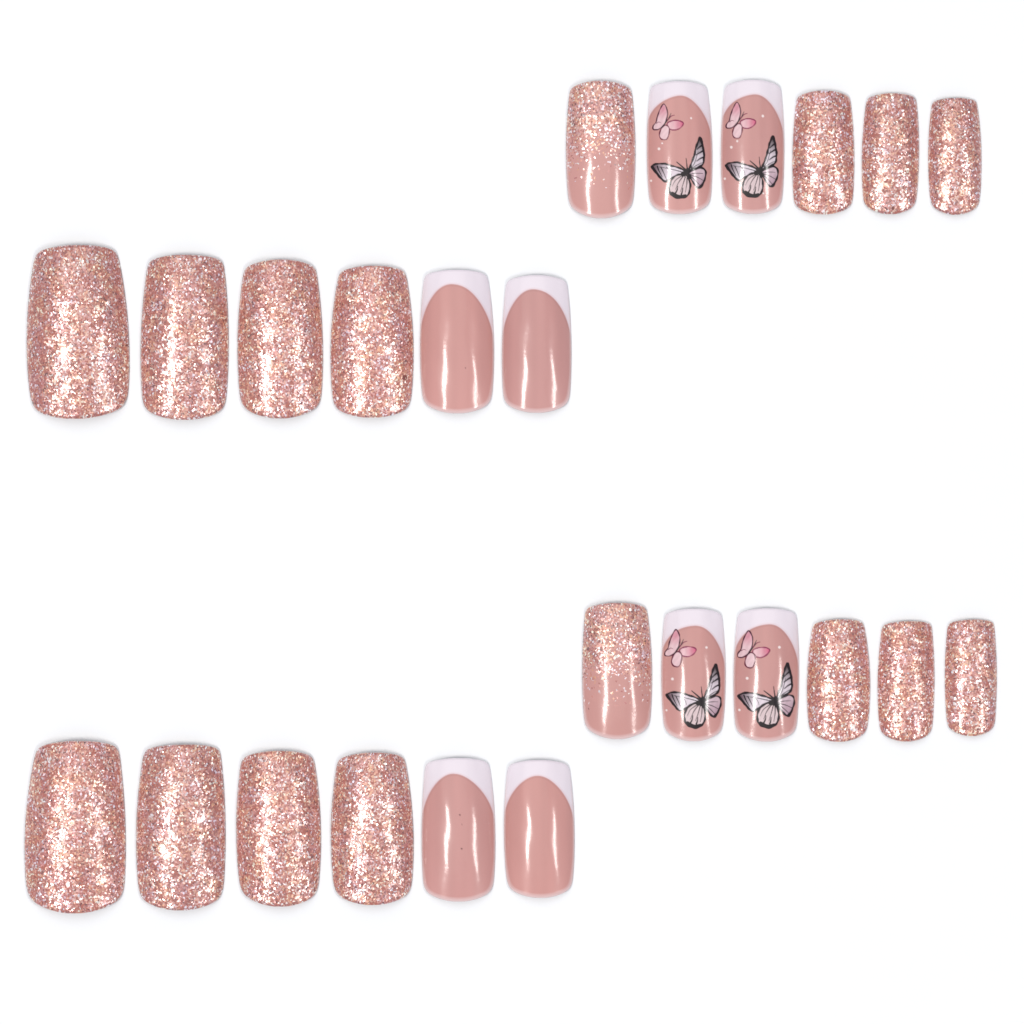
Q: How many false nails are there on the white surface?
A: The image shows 24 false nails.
